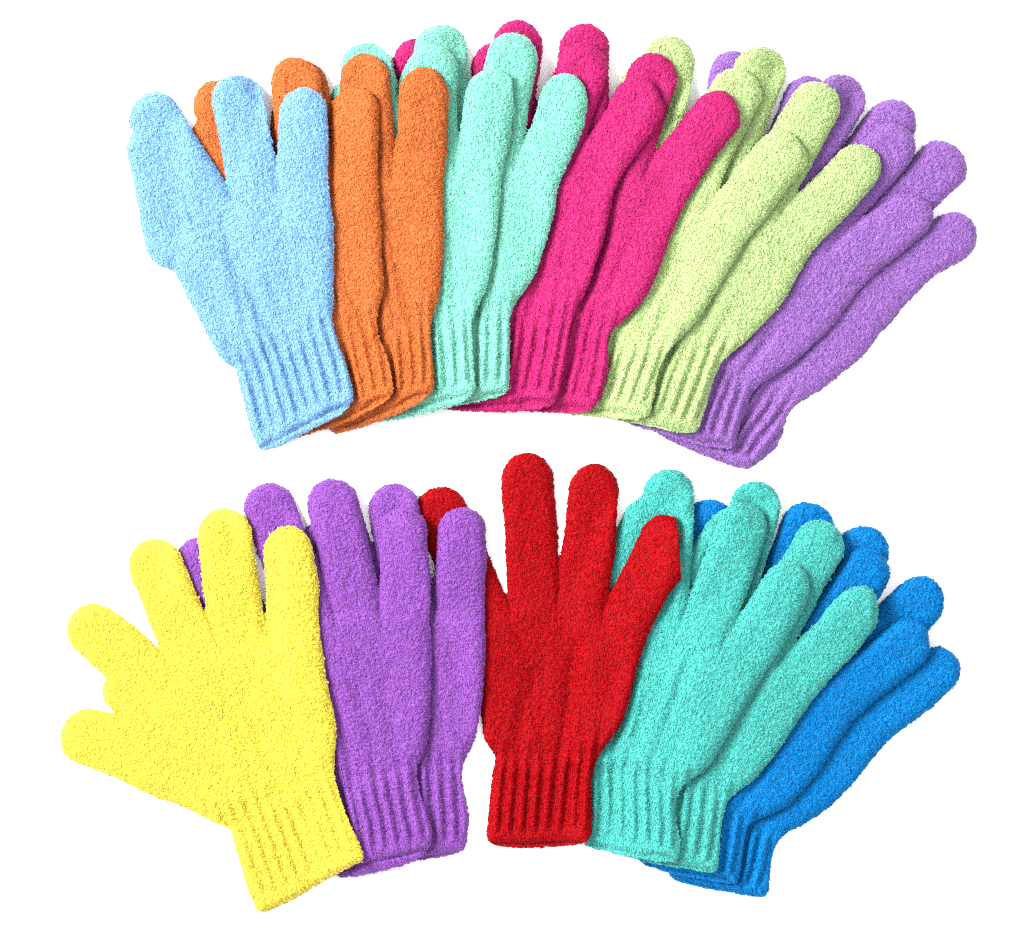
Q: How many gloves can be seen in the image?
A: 19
